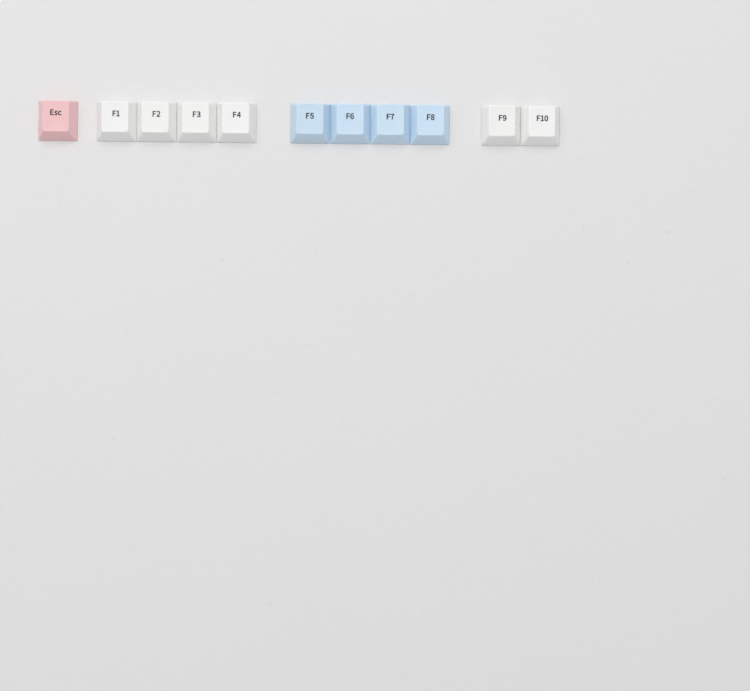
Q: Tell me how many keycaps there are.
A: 11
